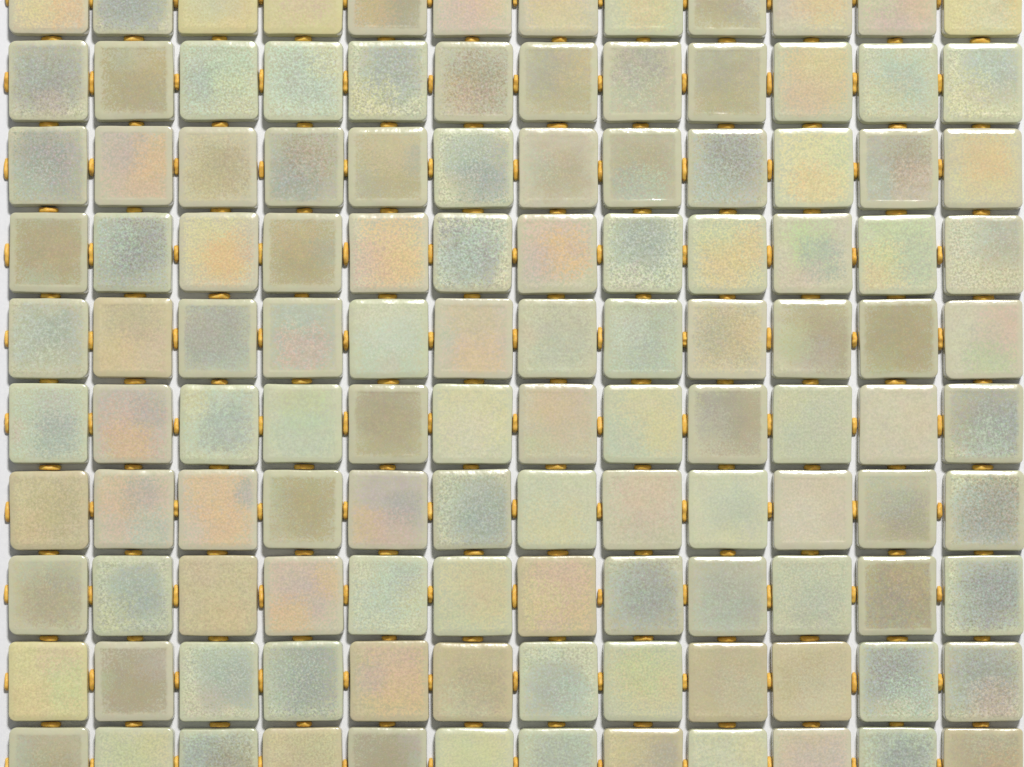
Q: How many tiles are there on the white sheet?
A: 120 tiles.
